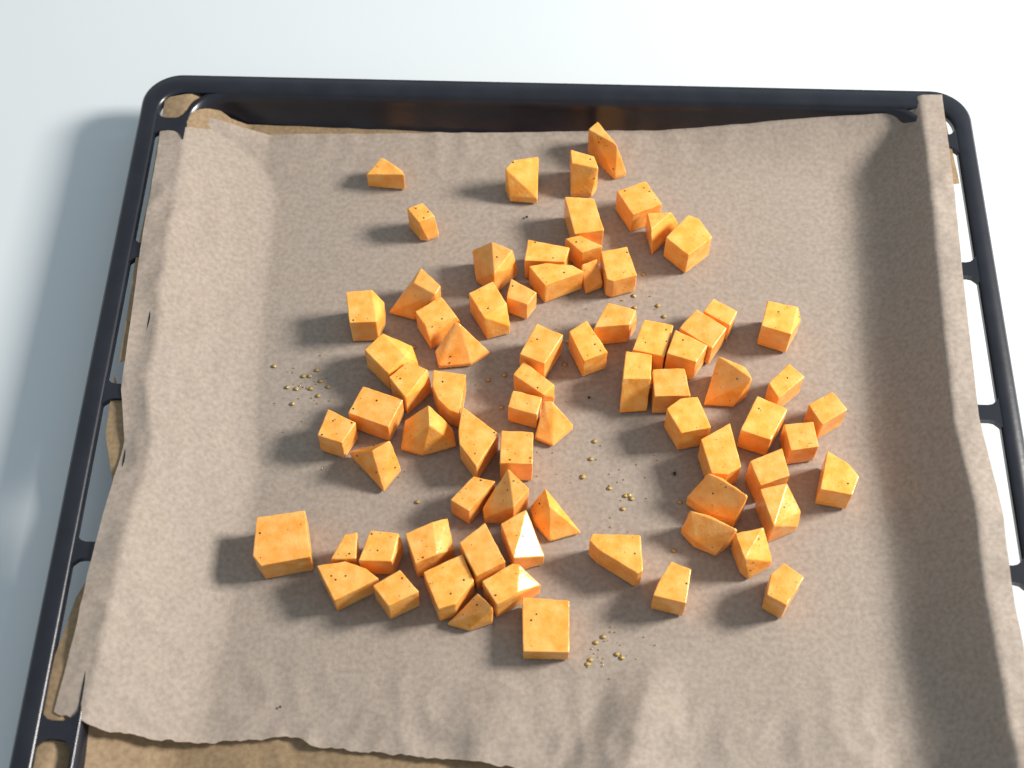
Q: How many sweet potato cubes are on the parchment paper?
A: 74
